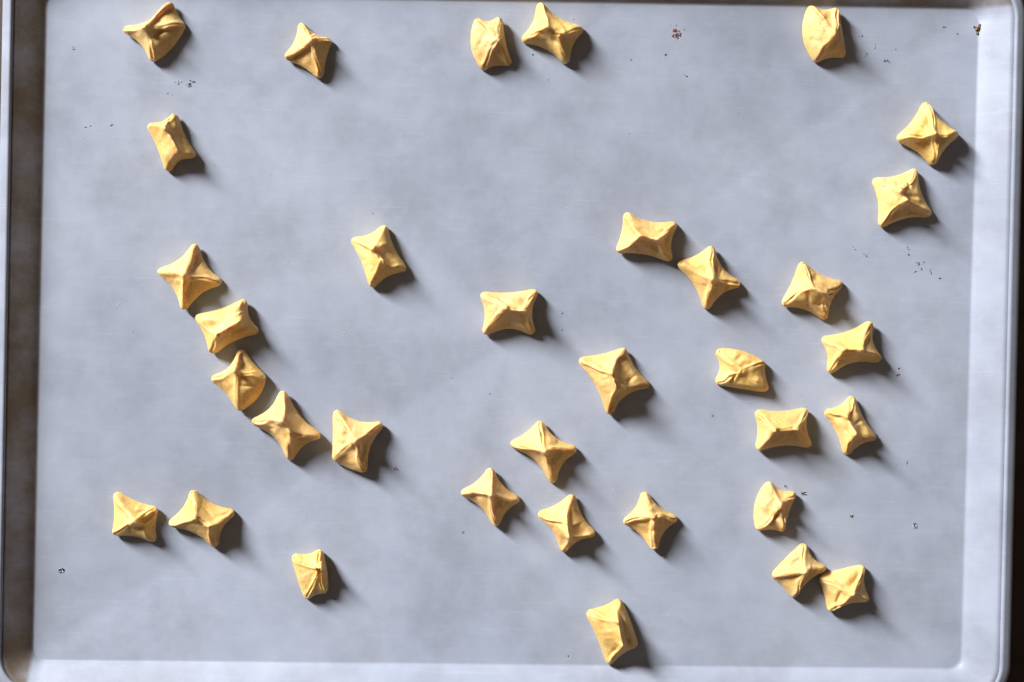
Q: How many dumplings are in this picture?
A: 34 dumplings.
